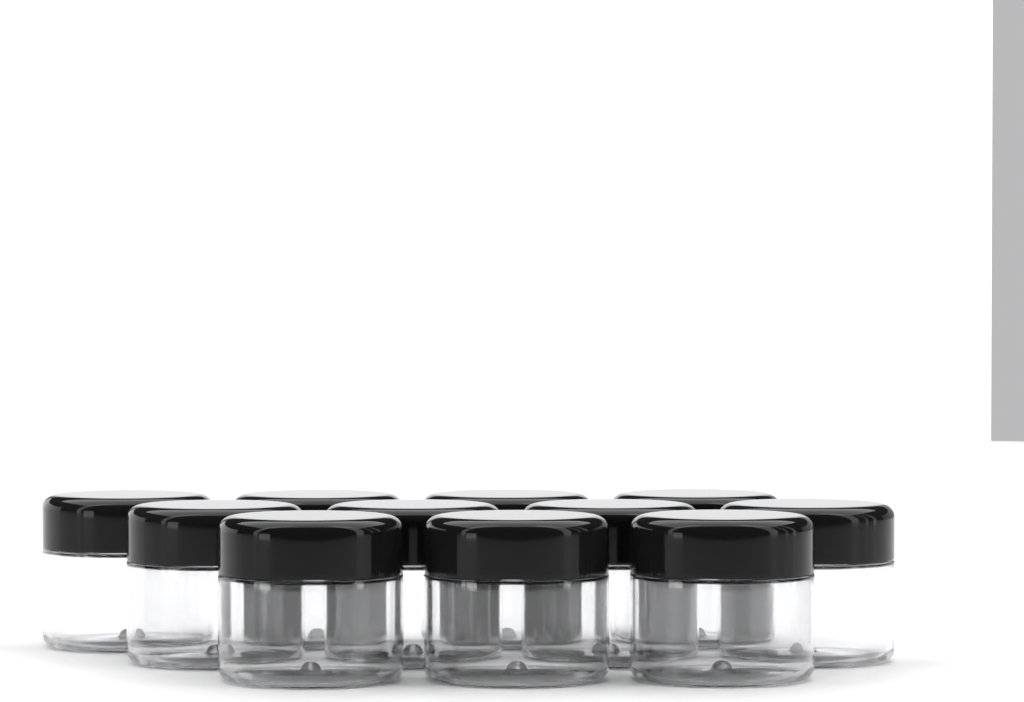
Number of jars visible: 11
